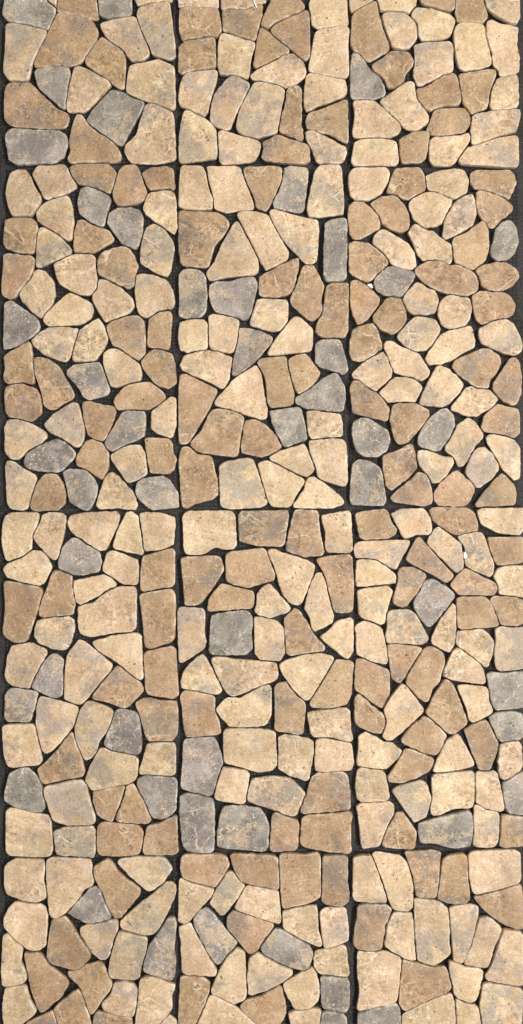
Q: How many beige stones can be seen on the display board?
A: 195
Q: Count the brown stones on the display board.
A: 135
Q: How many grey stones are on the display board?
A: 49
